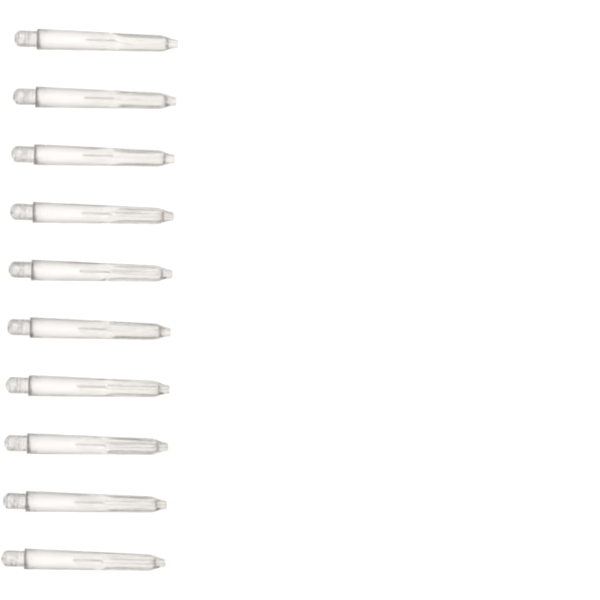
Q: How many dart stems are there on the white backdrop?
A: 10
